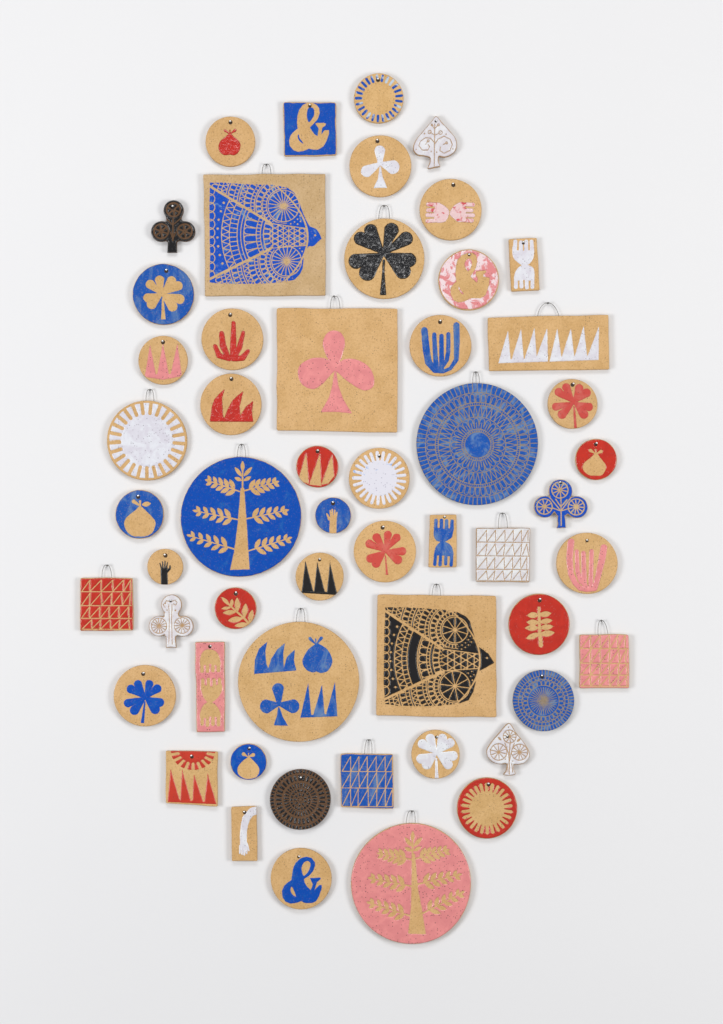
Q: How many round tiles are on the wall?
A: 35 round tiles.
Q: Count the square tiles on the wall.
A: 9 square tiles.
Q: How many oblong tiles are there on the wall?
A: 5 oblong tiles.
